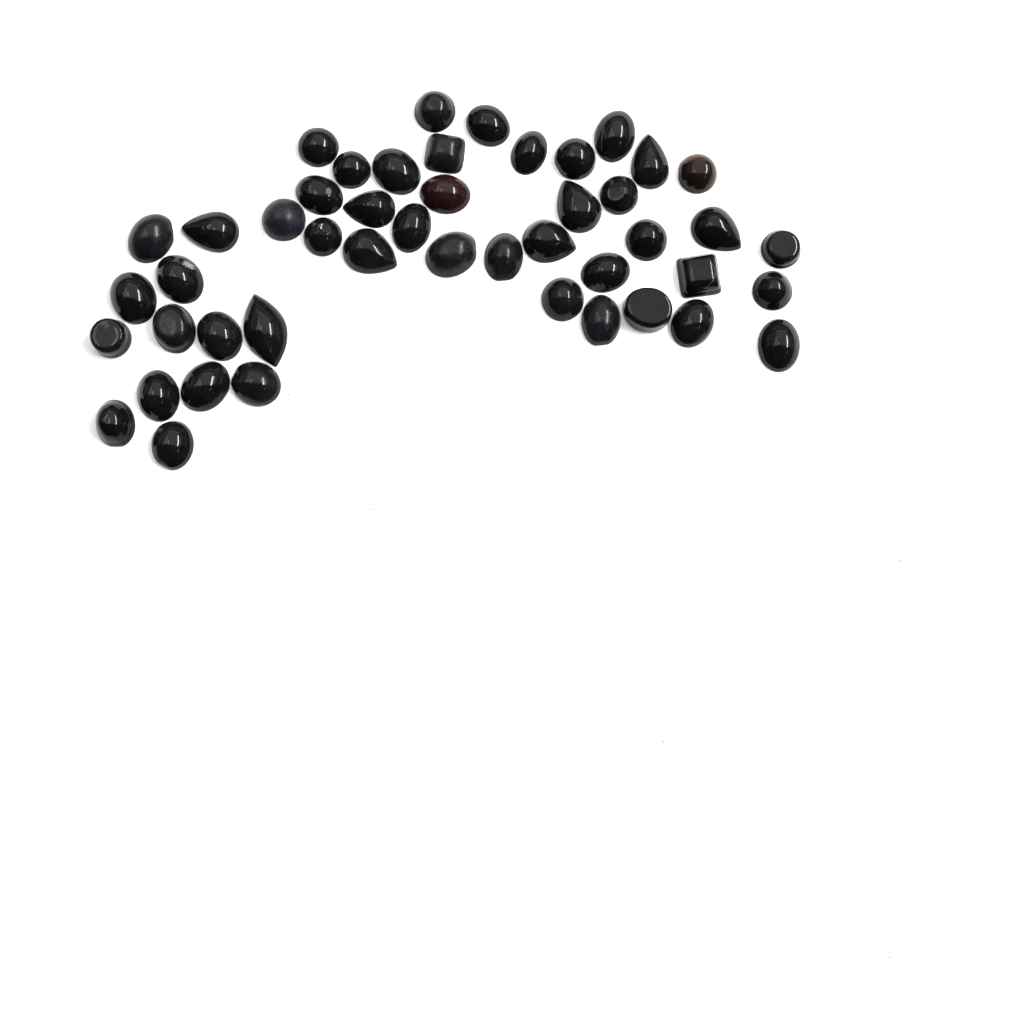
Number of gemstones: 47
